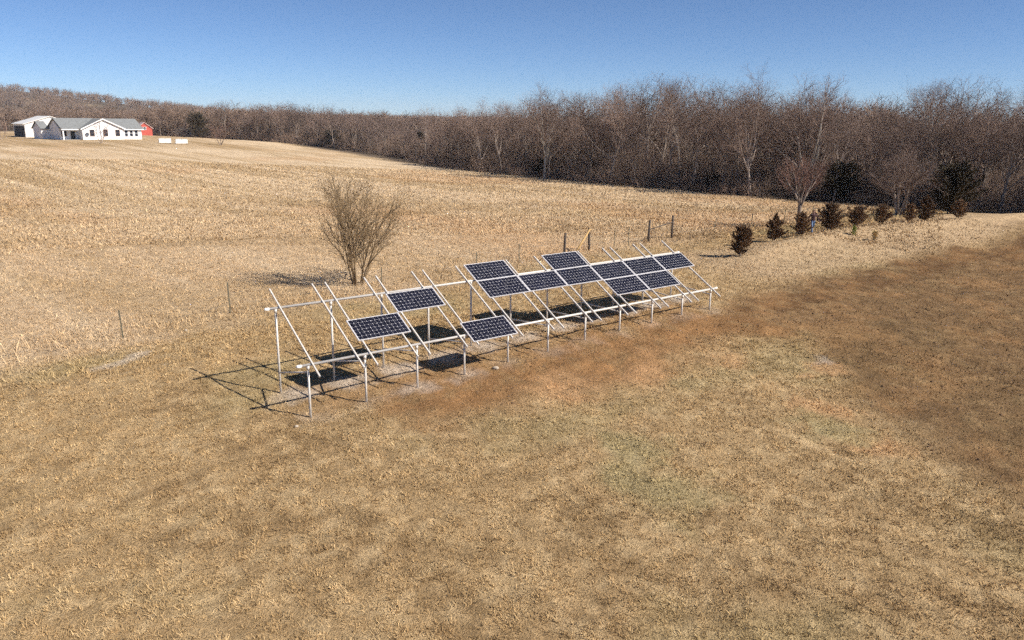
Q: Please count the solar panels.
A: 13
